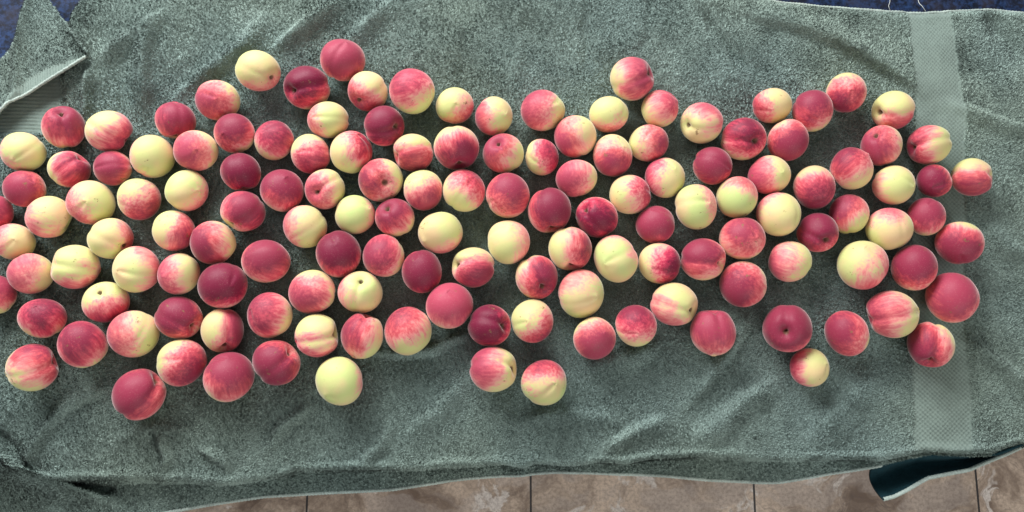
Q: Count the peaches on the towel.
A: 141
